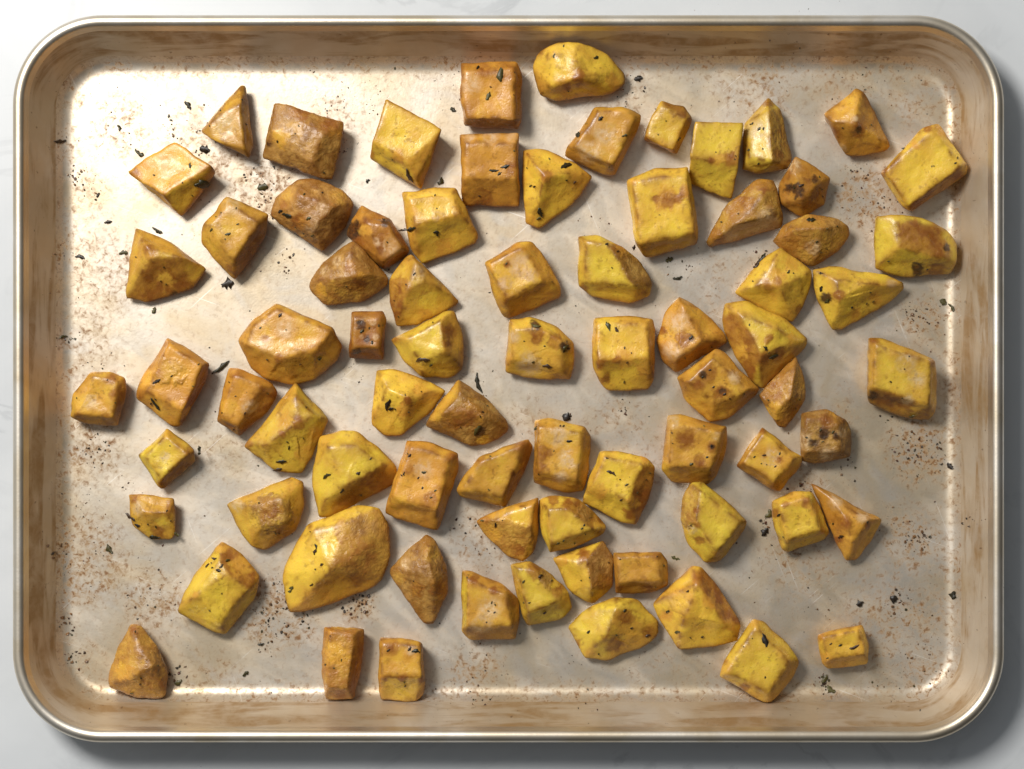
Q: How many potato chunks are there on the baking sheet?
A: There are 76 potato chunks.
